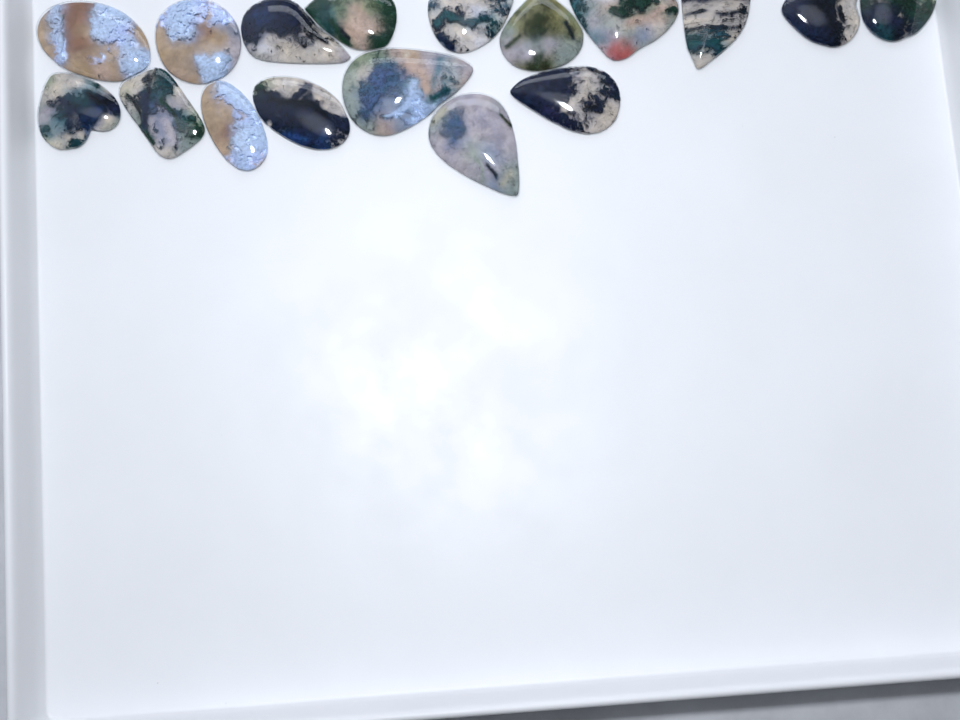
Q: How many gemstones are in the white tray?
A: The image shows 17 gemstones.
